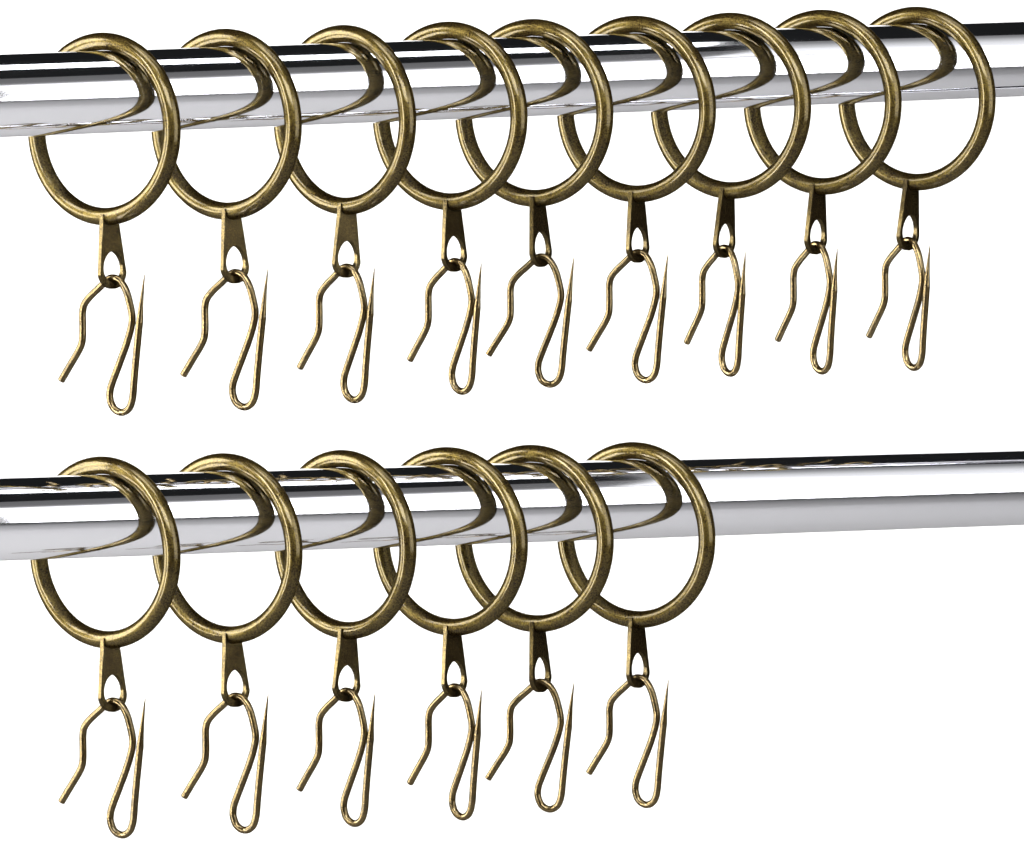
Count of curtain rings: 15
